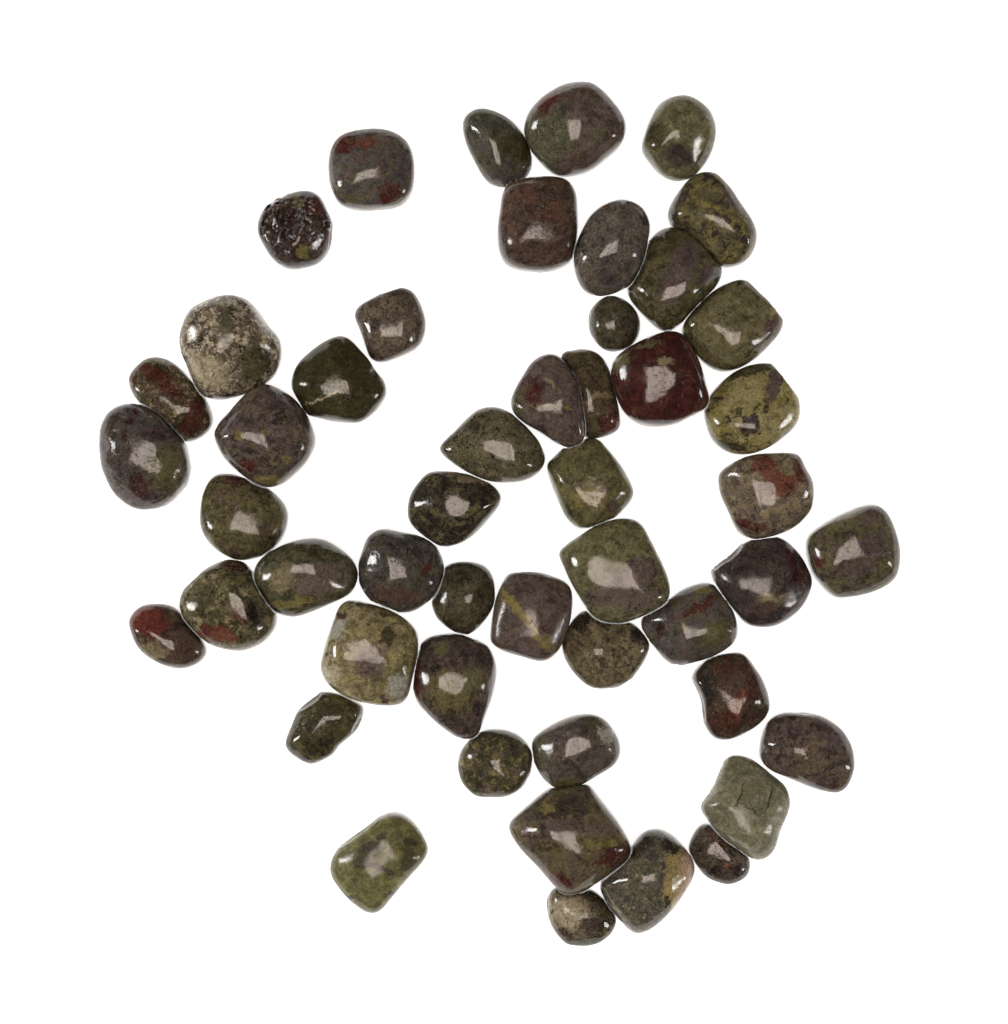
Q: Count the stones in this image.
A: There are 50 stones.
